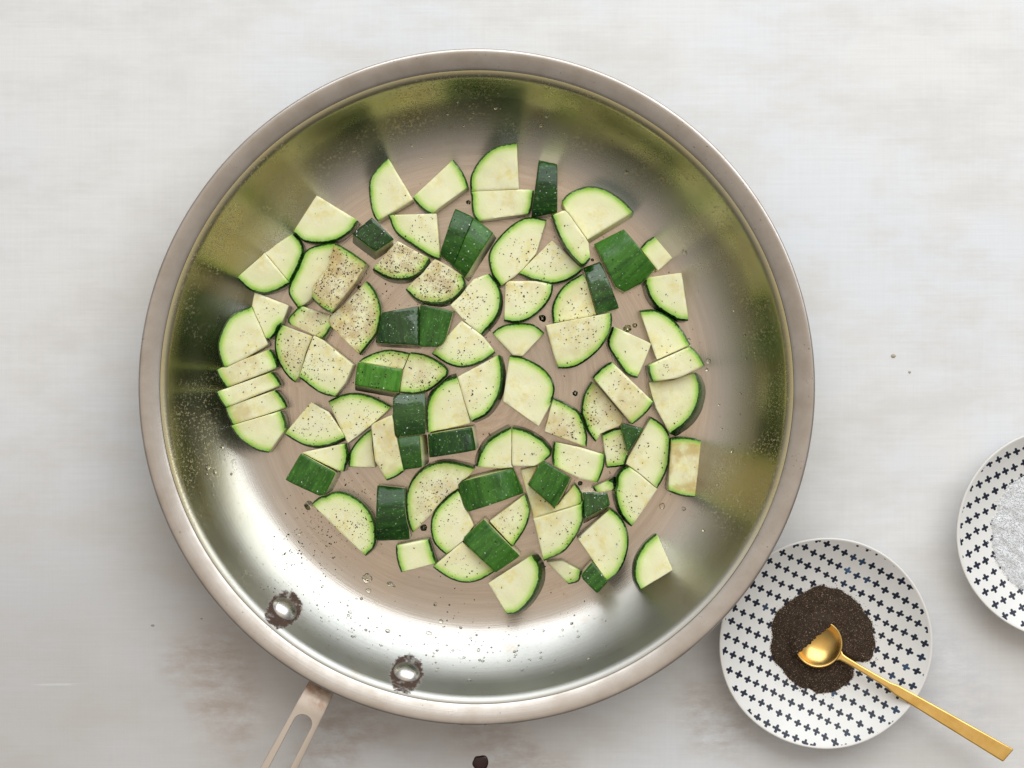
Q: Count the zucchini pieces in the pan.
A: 91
